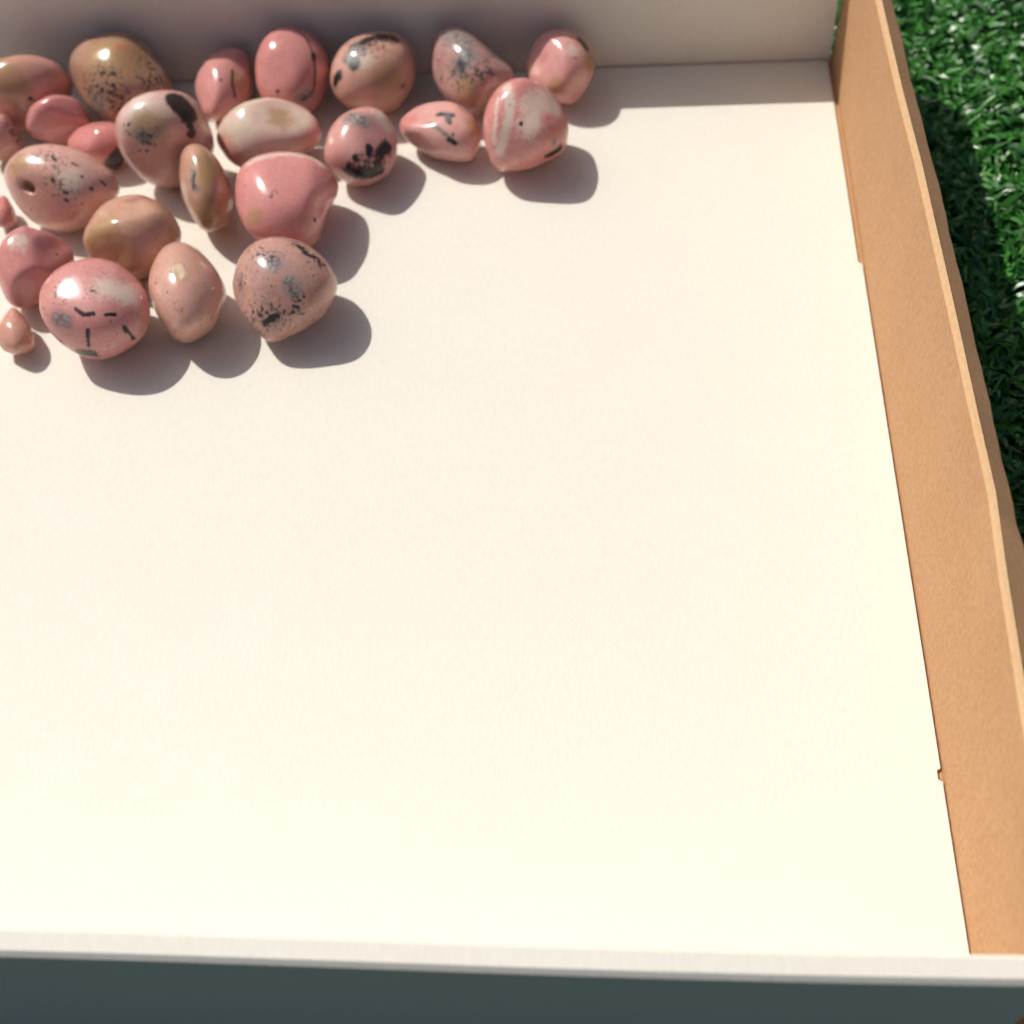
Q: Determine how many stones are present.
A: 25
